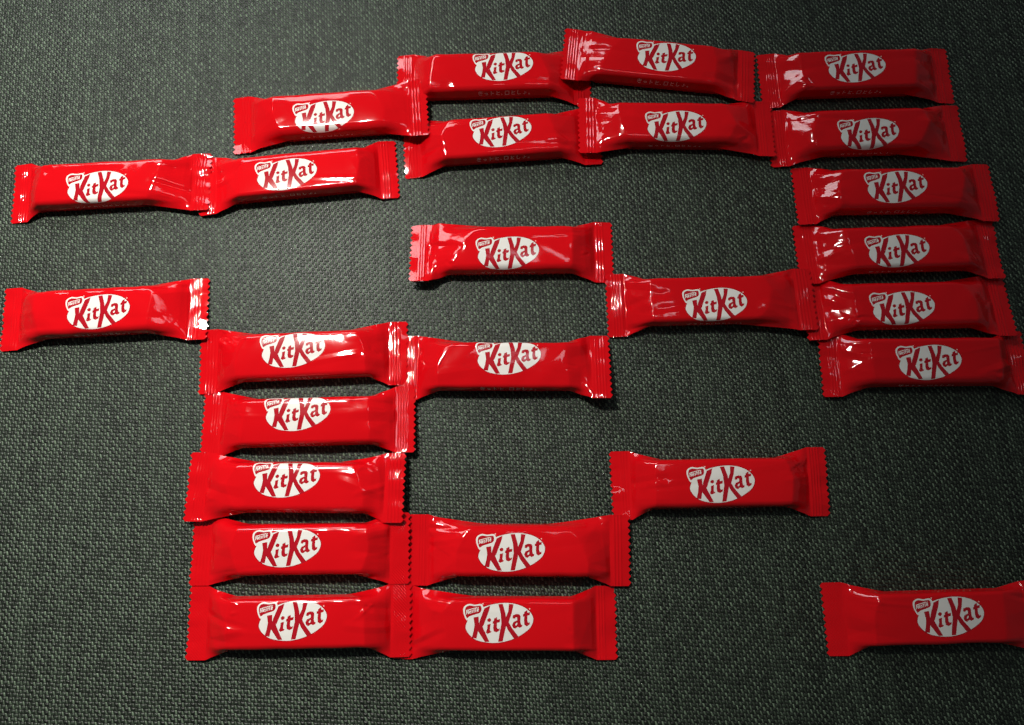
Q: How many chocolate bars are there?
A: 26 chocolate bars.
